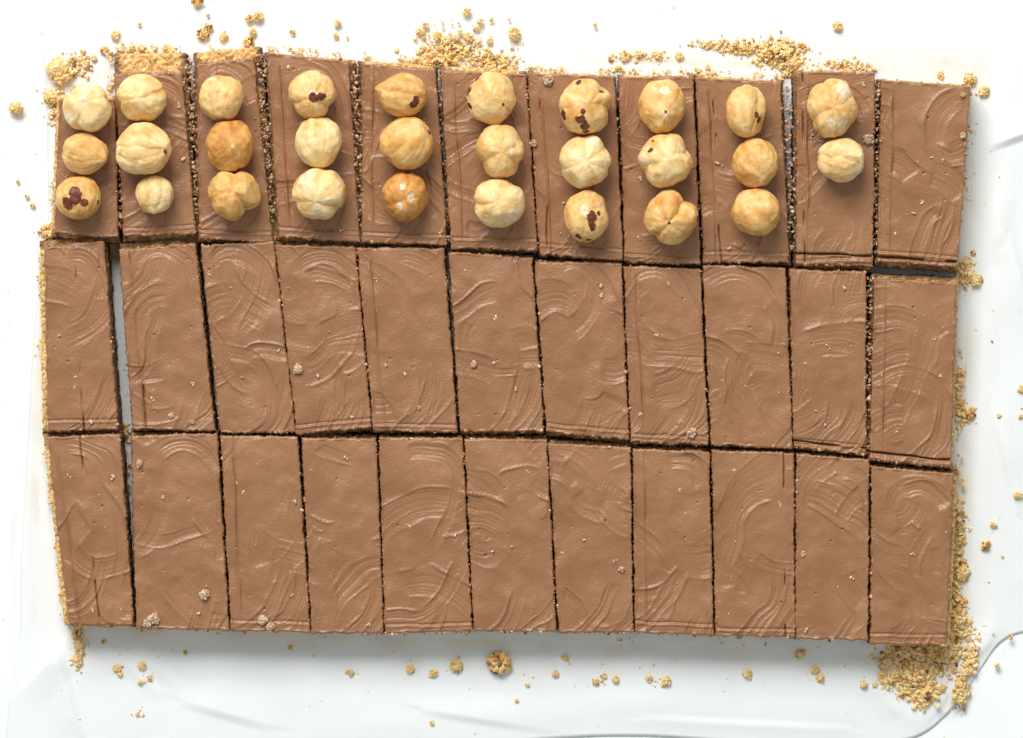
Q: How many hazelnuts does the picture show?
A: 29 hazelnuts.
